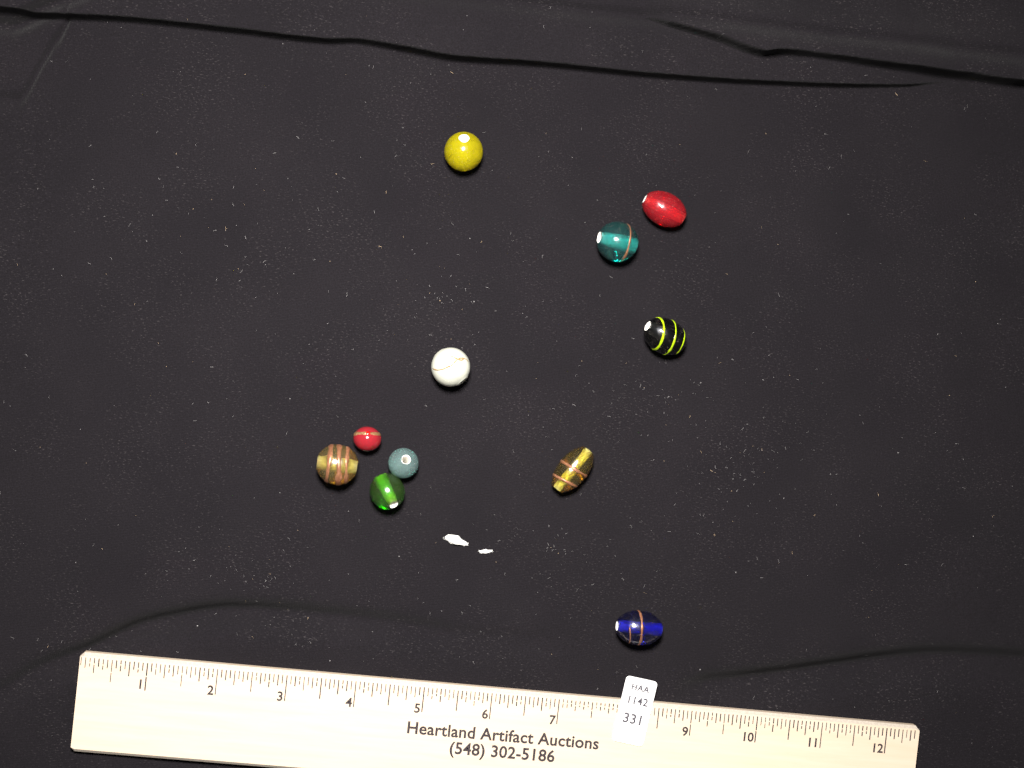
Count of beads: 11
